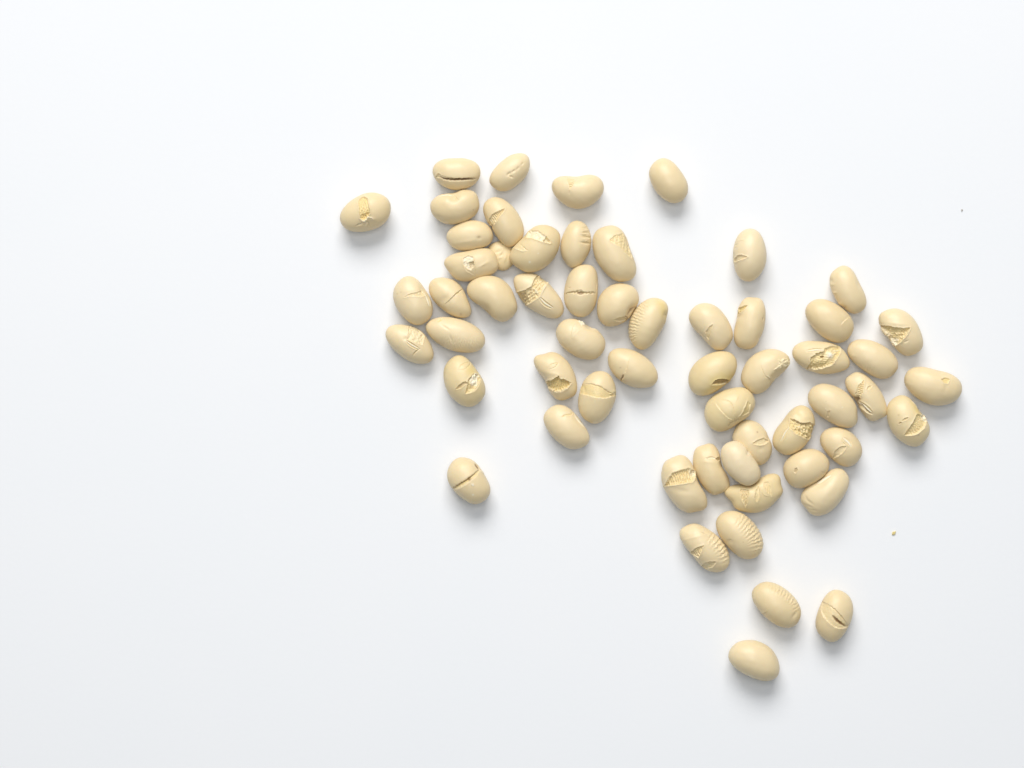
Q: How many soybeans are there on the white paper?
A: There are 58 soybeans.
